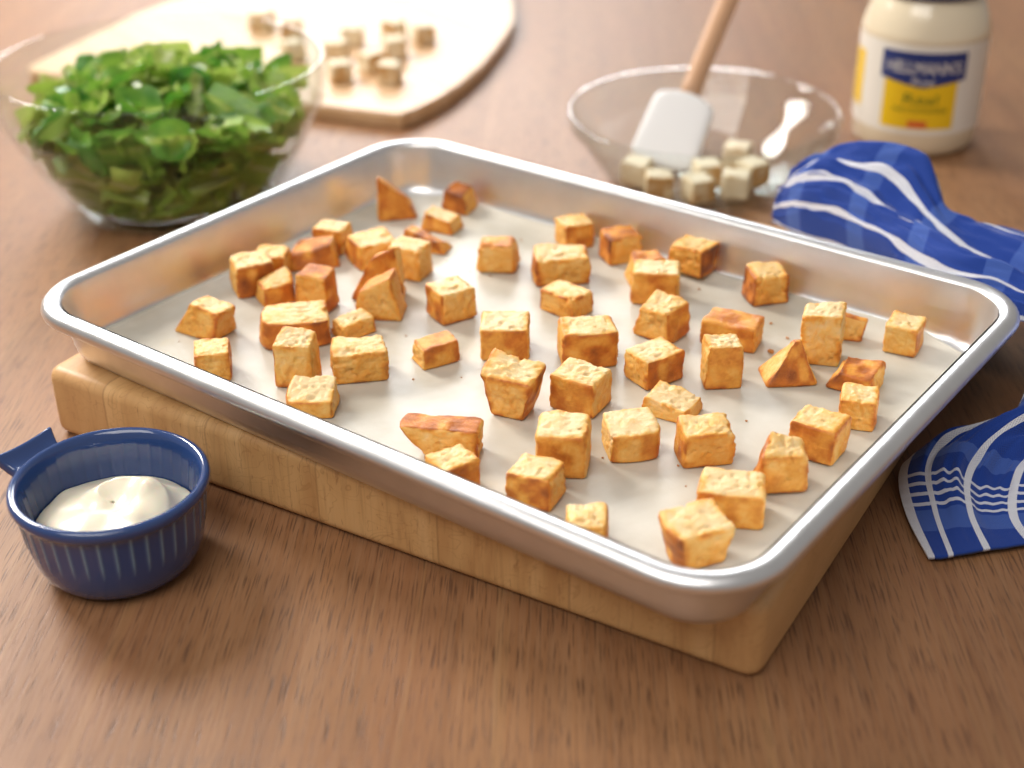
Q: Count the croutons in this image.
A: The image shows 58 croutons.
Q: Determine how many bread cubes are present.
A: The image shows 18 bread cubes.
